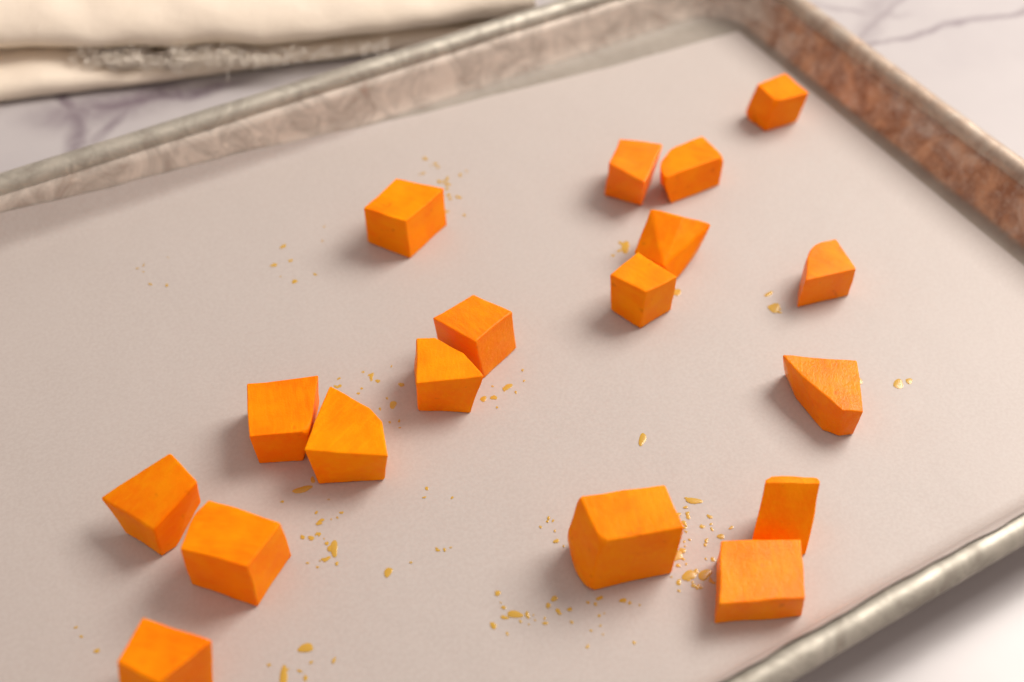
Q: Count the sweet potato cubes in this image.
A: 18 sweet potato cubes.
